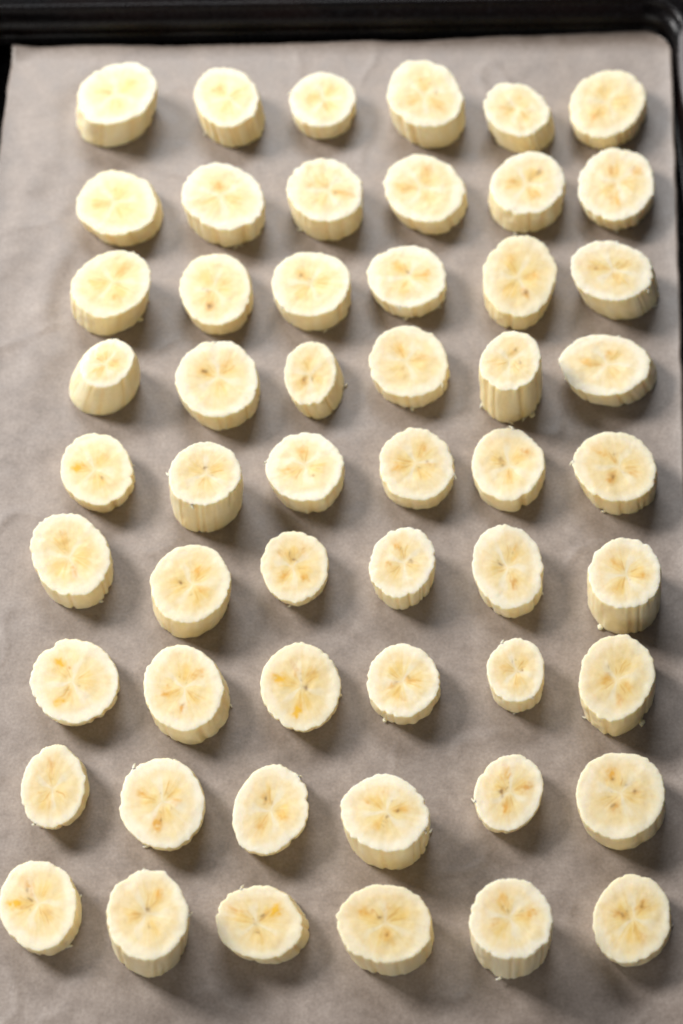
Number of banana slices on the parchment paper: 54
